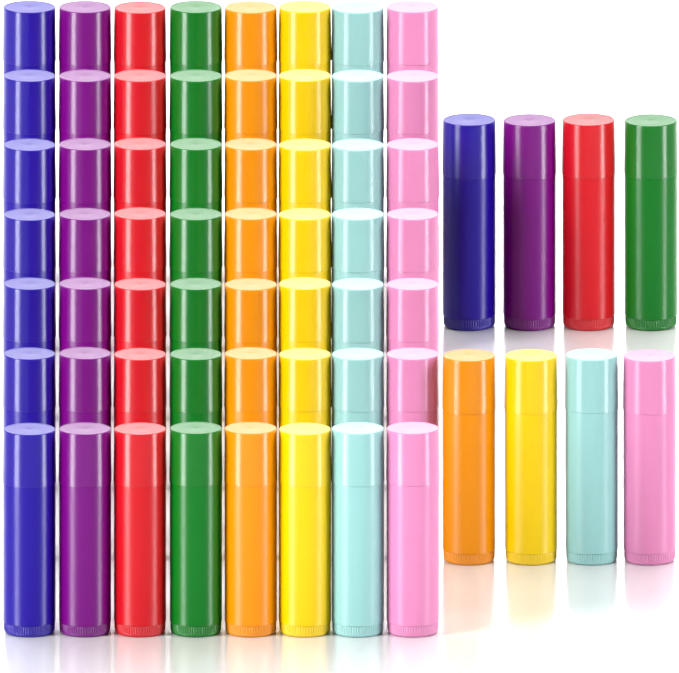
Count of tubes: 64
